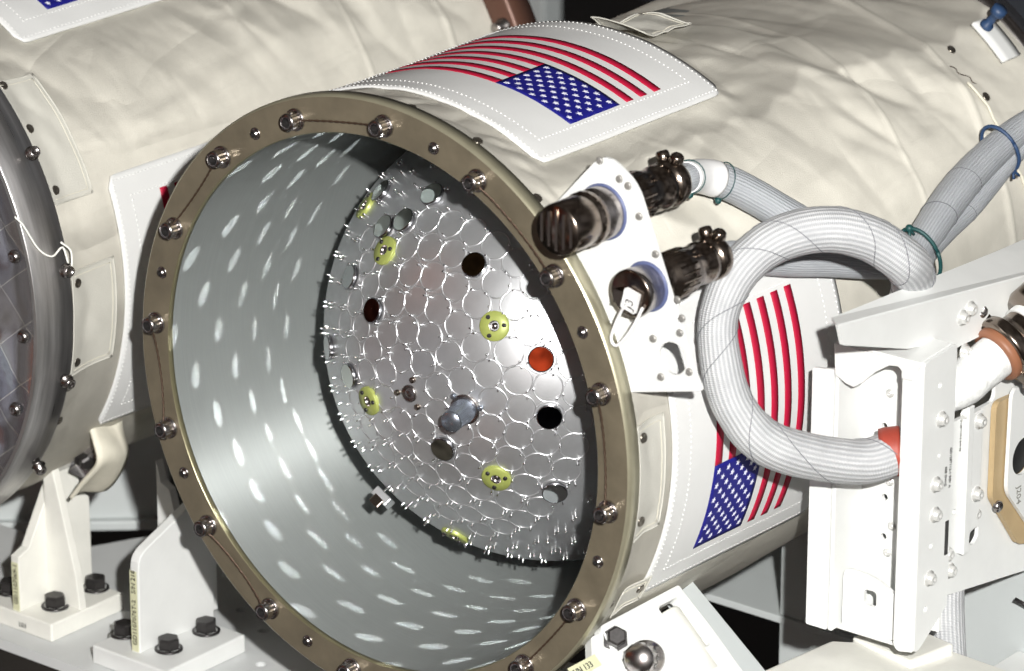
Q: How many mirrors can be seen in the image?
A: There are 13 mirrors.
